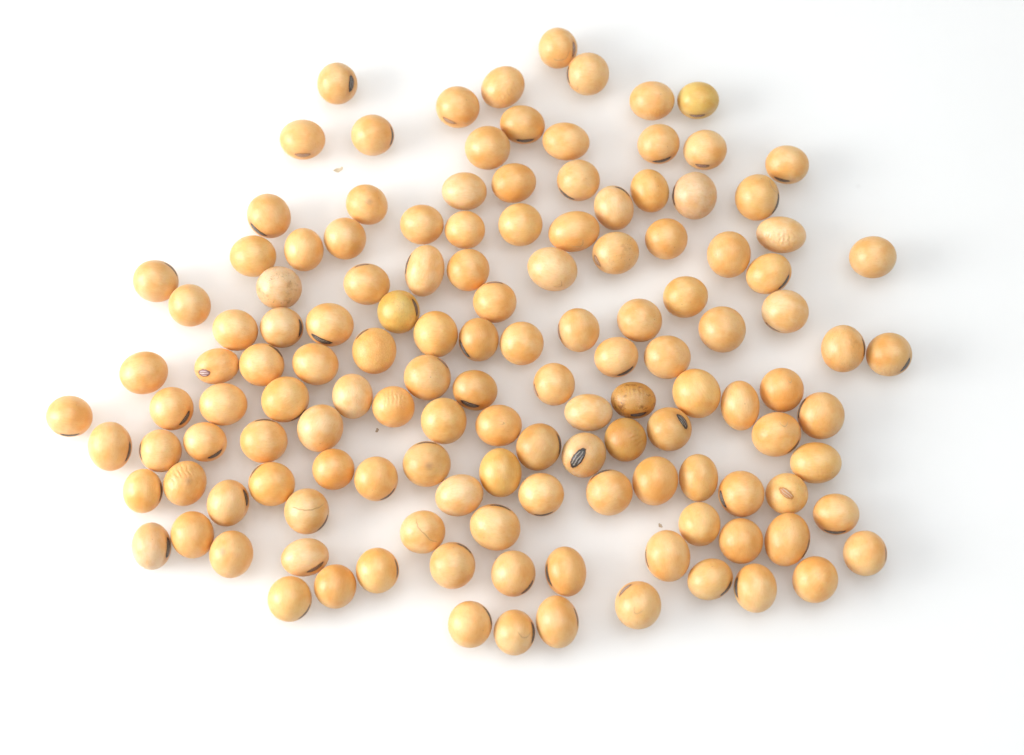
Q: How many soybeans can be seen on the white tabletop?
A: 135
